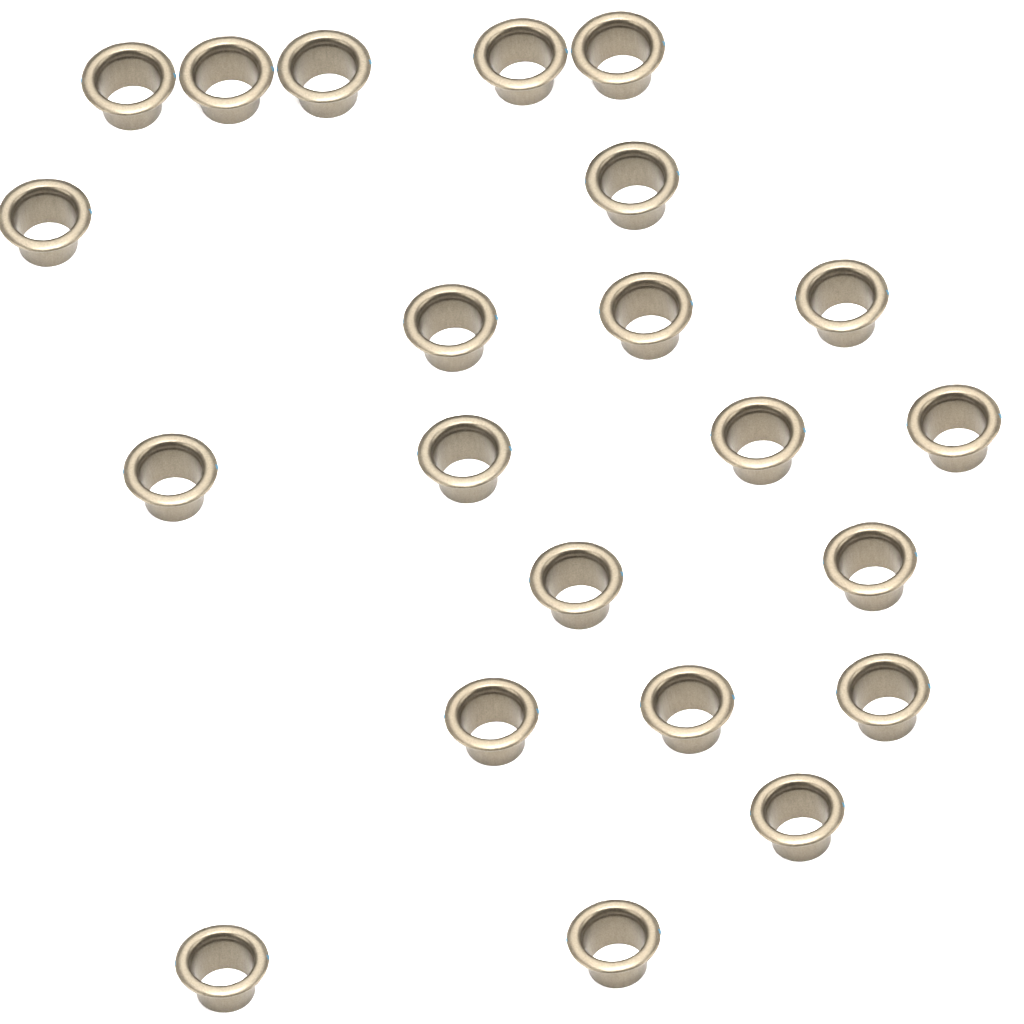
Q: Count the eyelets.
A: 22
